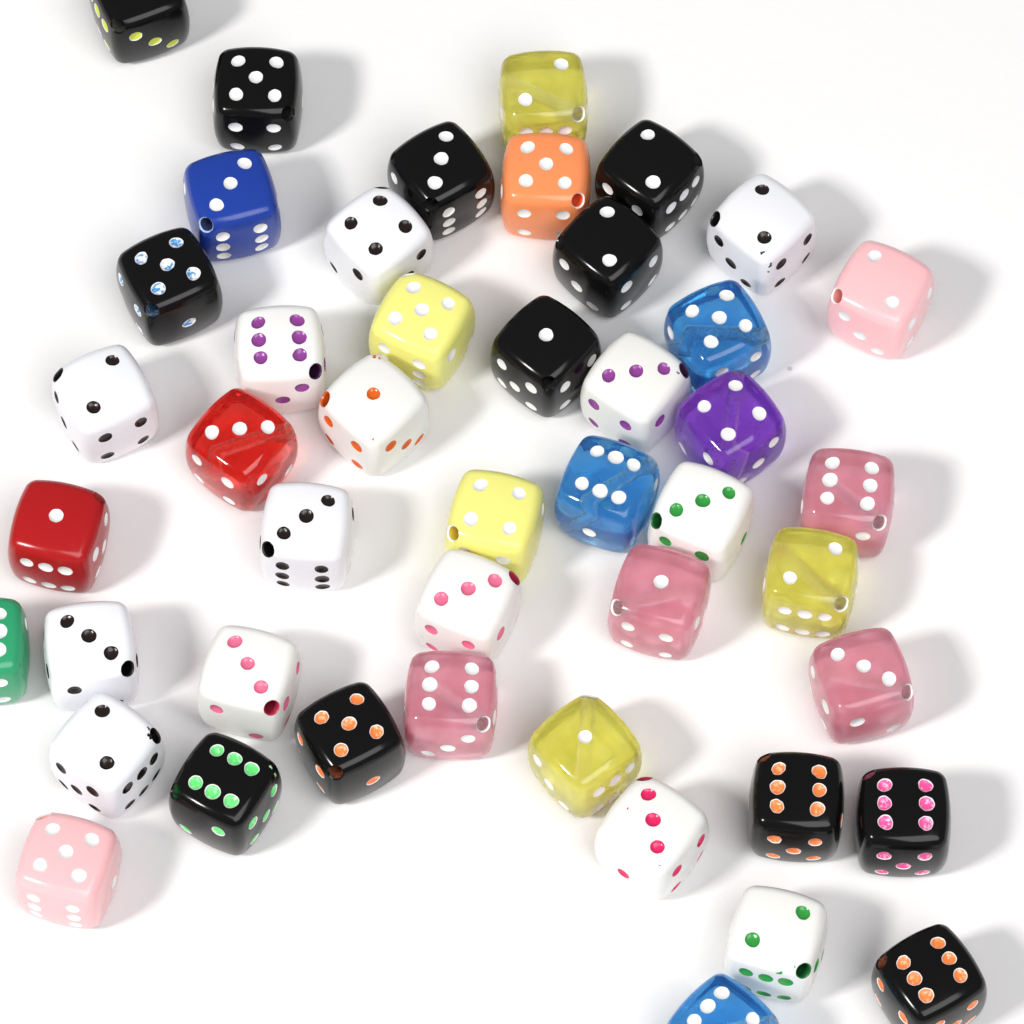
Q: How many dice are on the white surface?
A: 46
